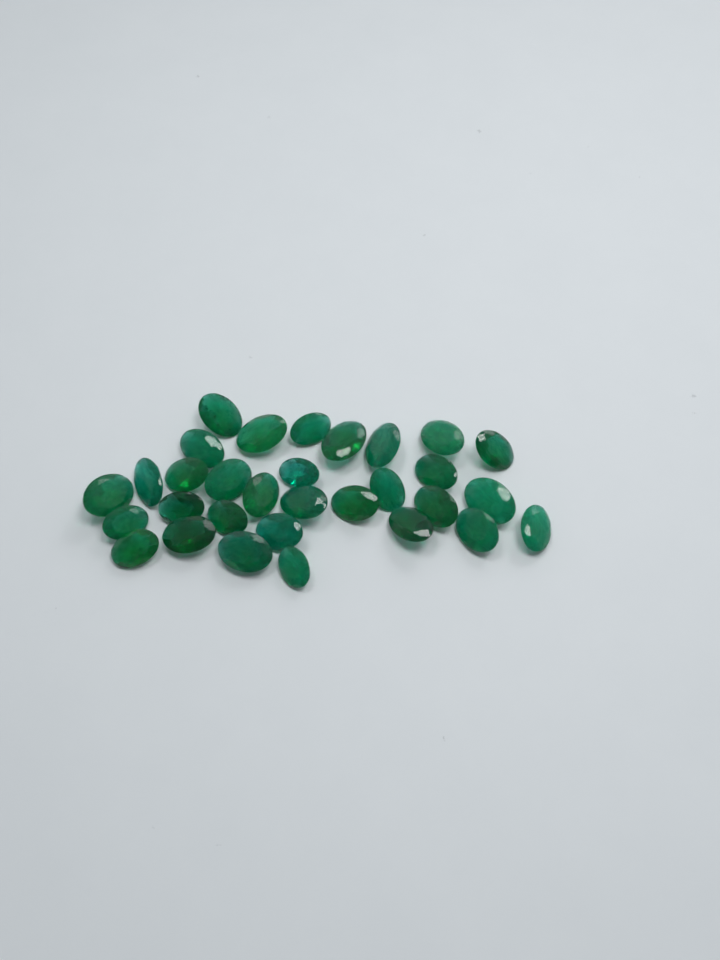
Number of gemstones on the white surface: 31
